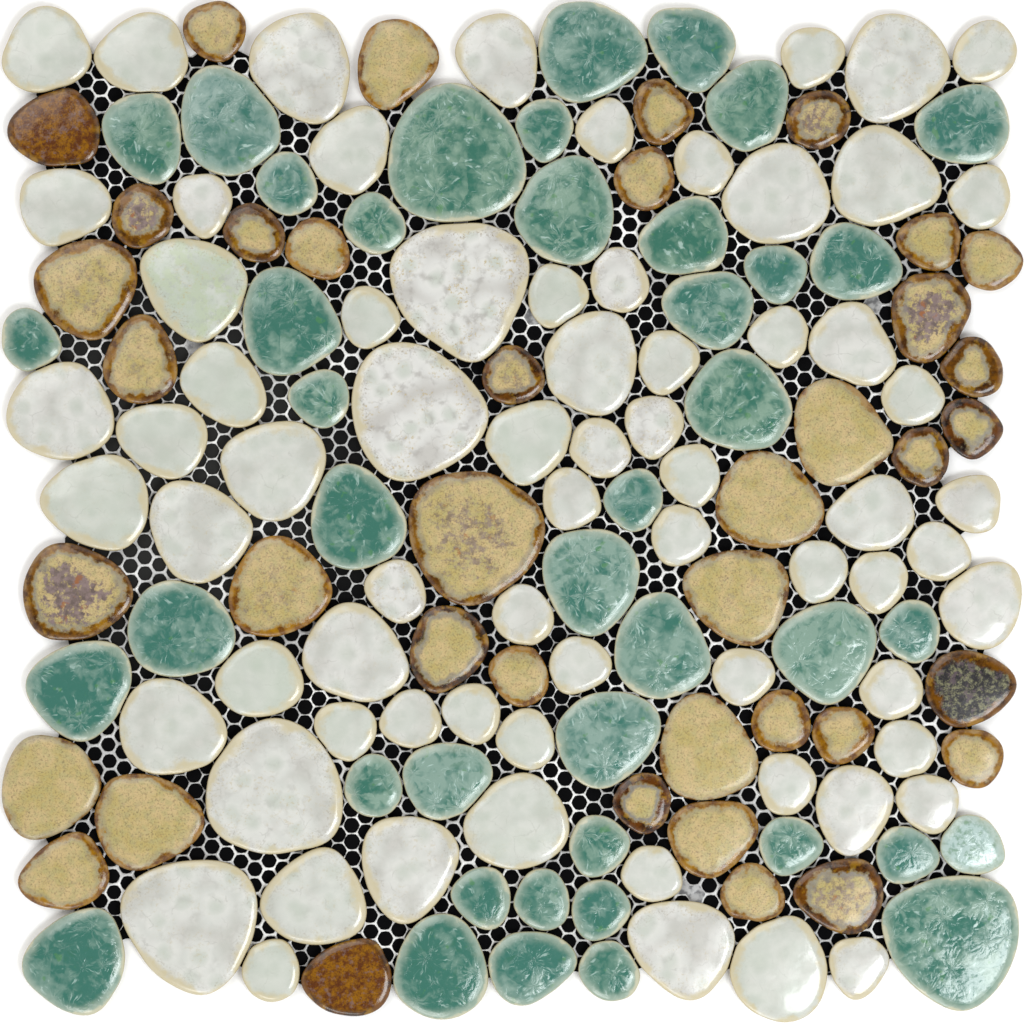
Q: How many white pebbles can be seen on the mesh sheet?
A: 70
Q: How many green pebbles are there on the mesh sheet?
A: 42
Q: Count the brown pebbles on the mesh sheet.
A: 39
